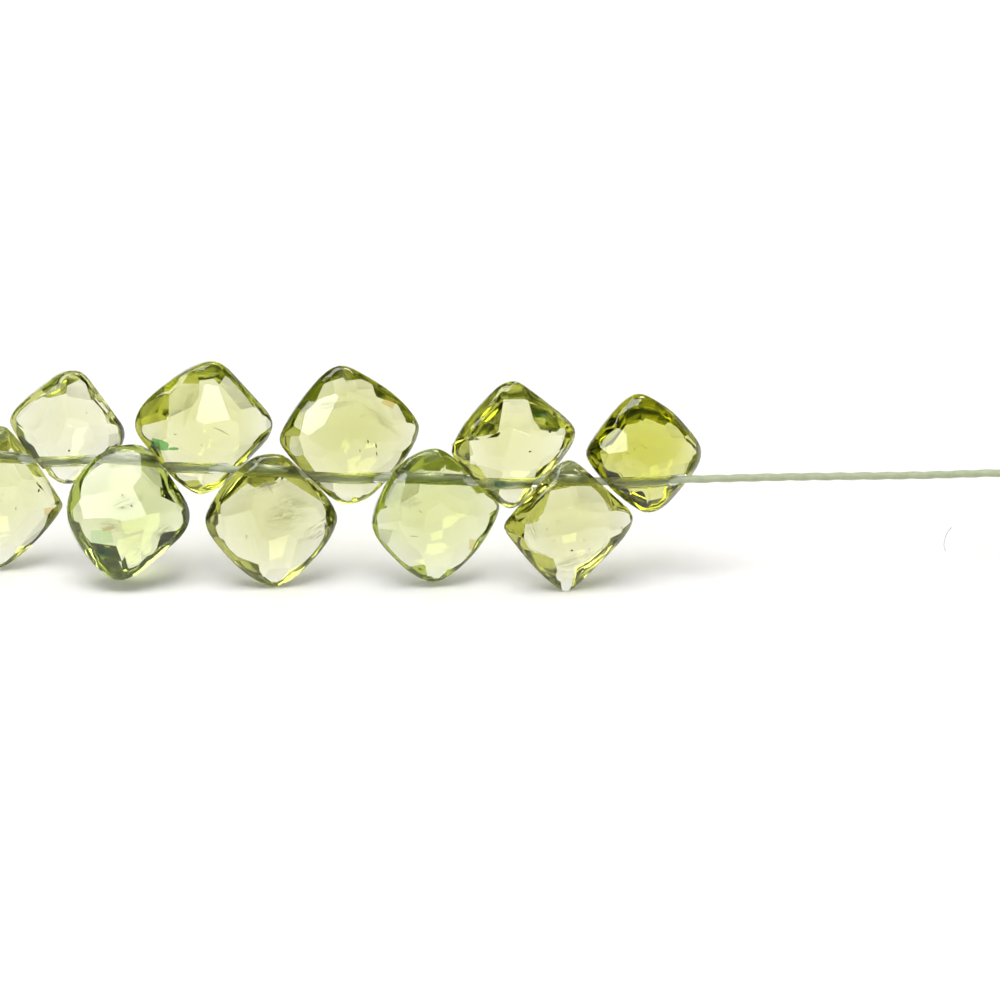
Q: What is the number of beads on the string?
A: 10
